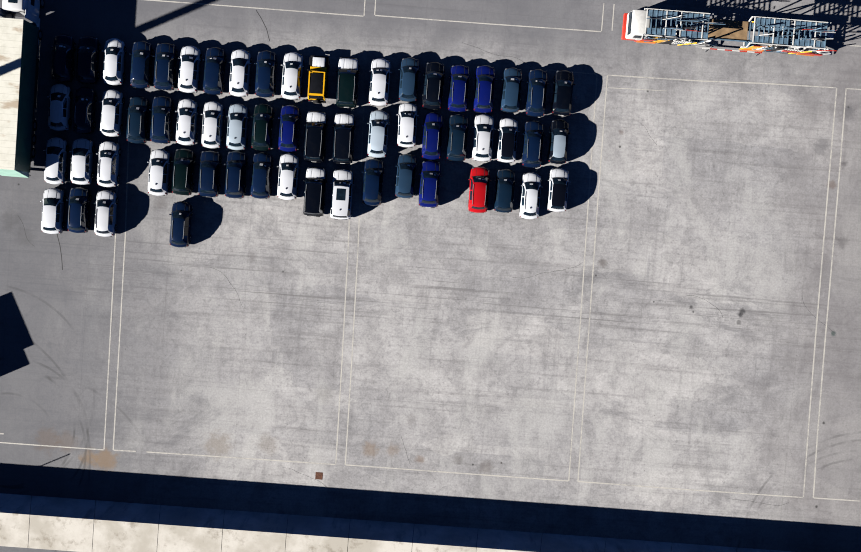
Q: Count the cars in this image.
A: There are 62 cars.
